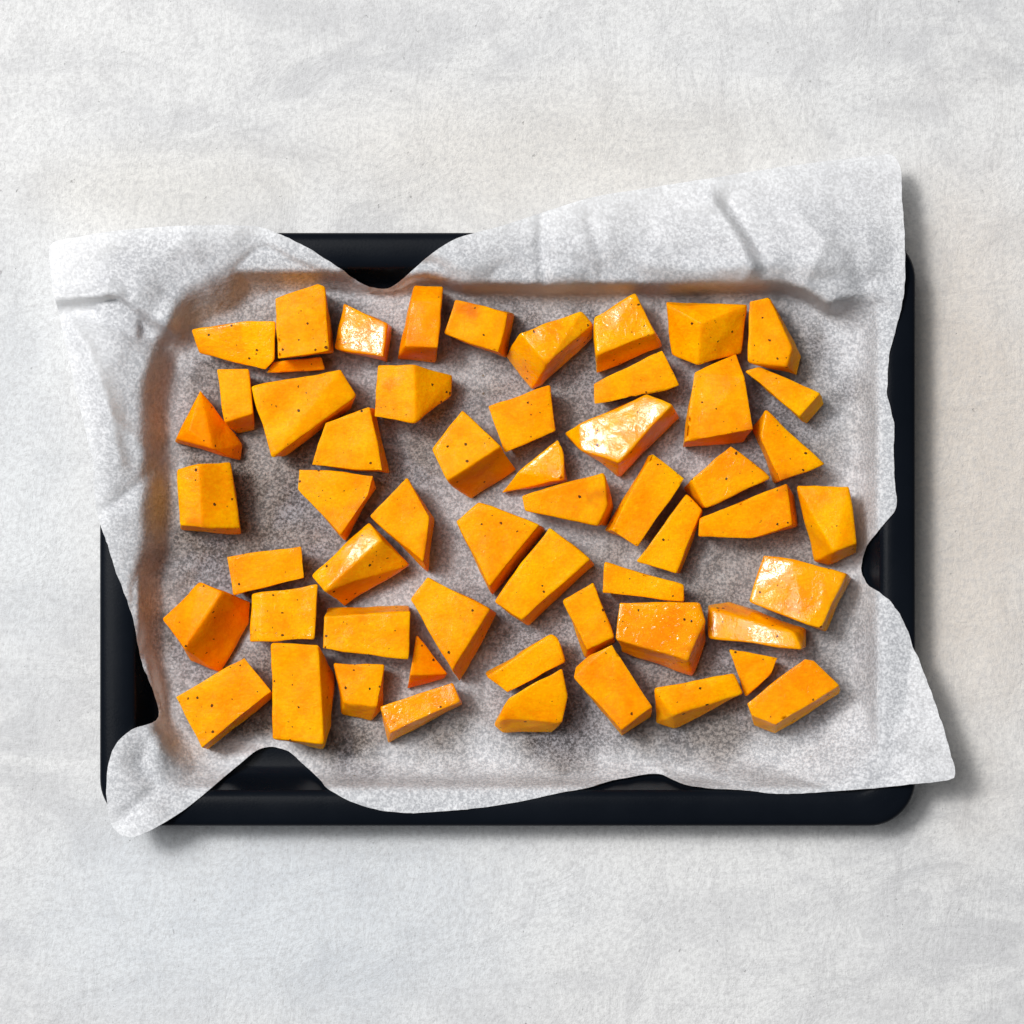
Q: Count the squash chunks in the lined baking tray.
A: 56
